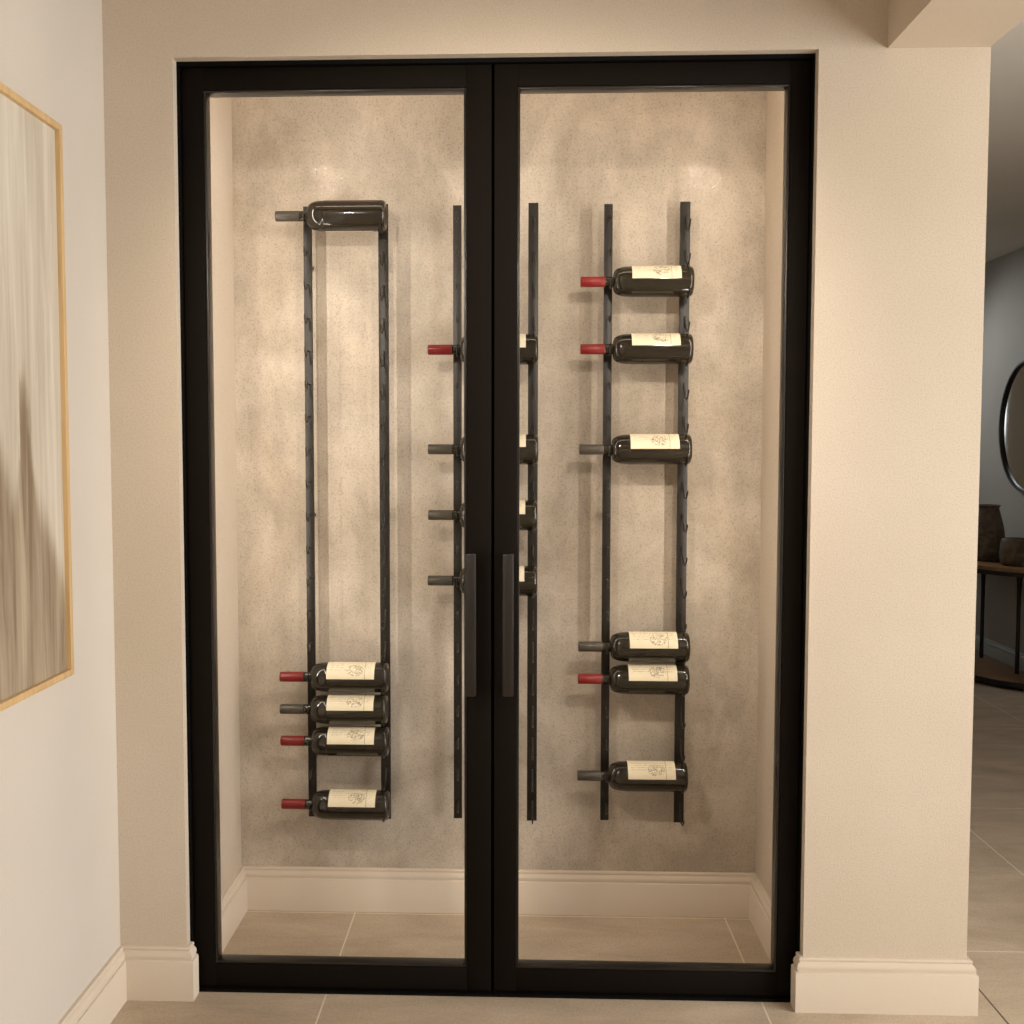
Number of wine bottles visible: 15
